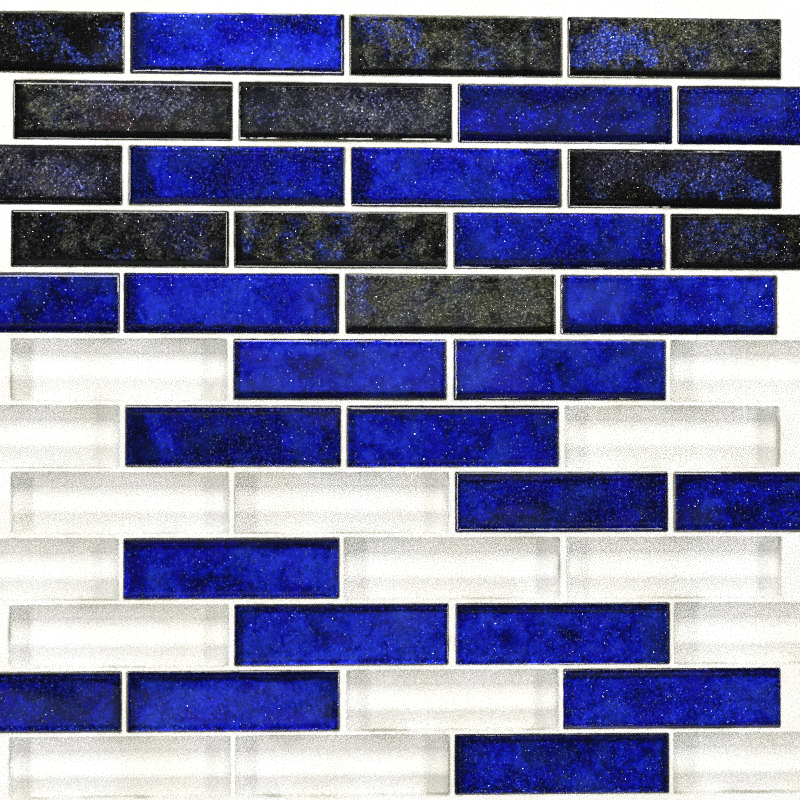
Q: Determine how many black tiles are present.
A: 11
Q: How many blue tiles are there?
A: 22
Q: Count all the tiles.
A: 33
